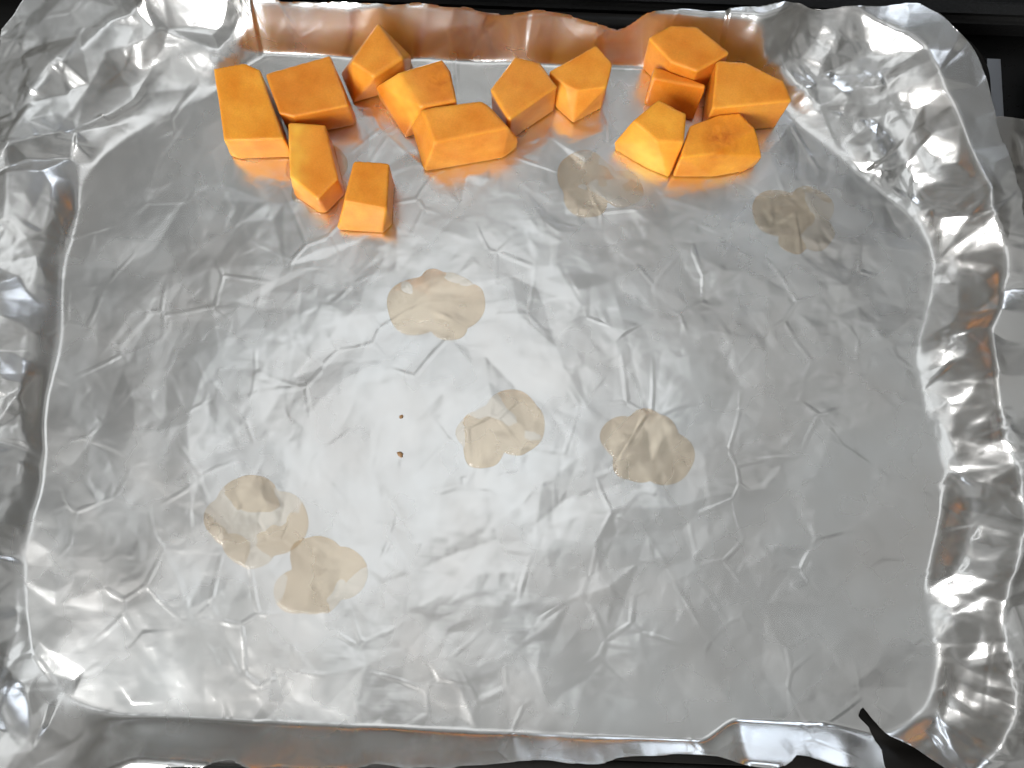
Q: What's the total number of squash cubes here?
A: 14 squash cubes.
